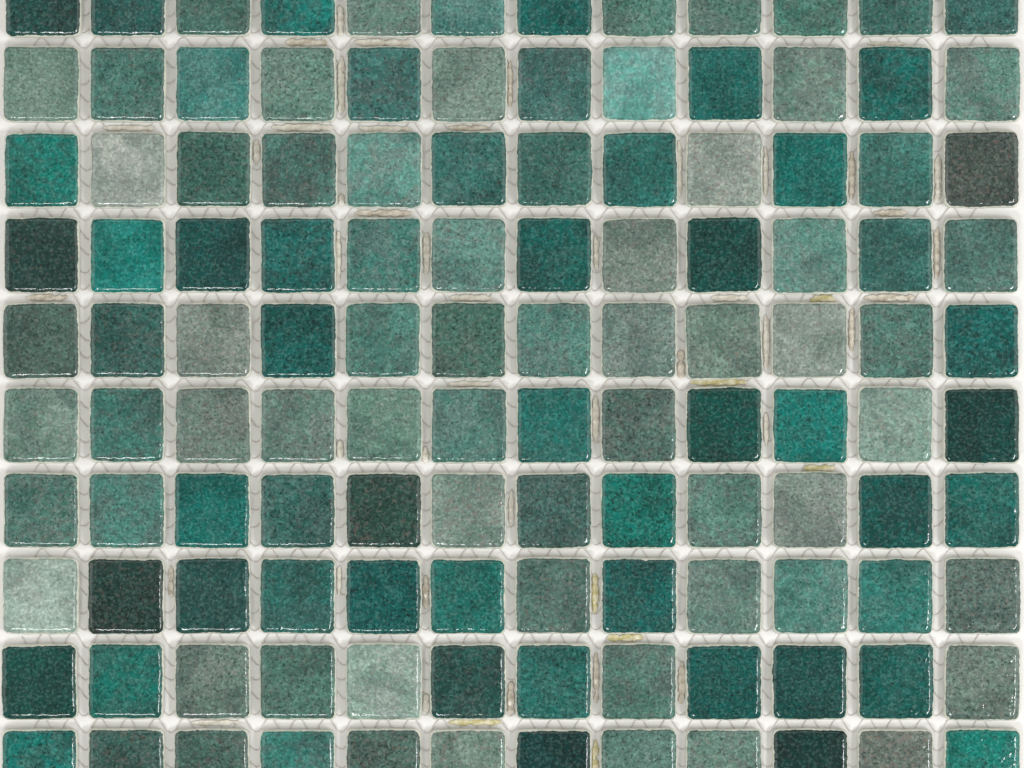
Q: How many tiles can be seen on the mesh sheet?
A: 120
